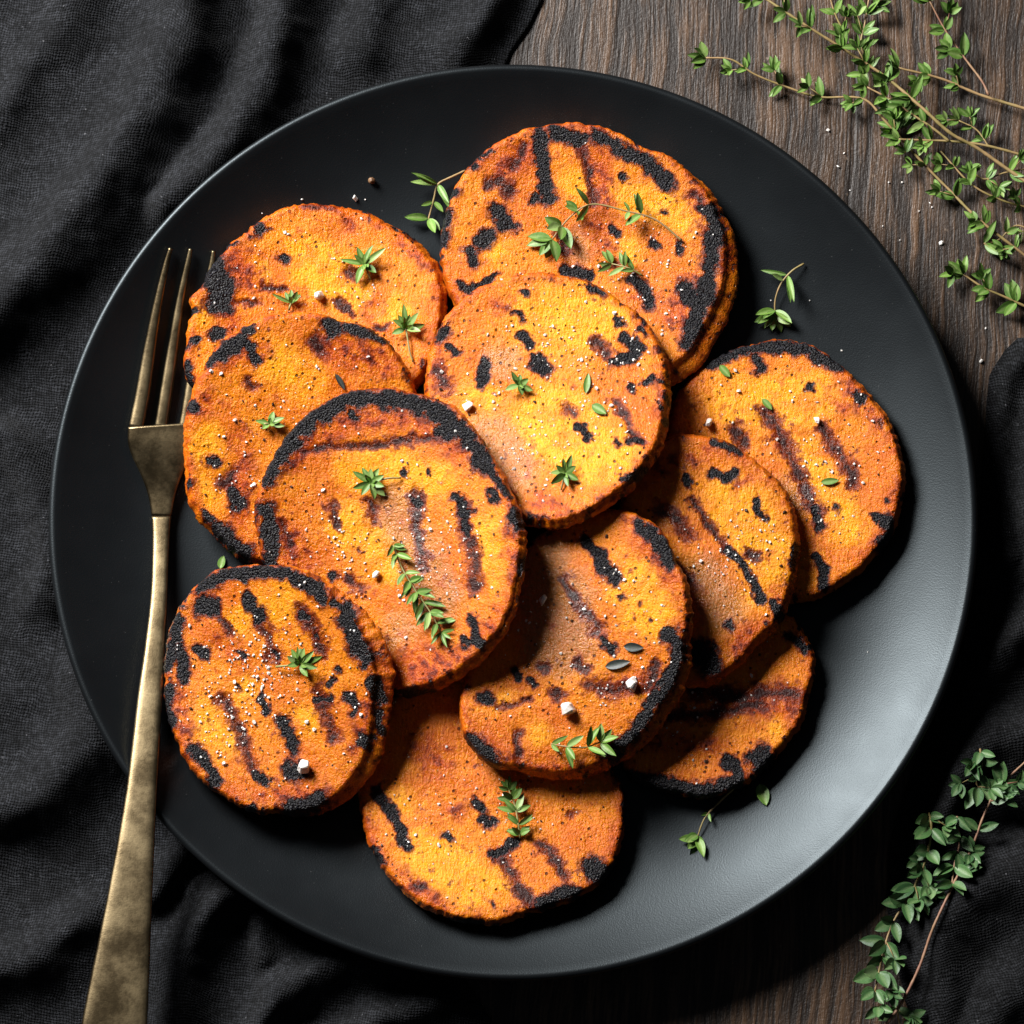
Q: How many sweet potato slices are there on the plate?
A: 11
